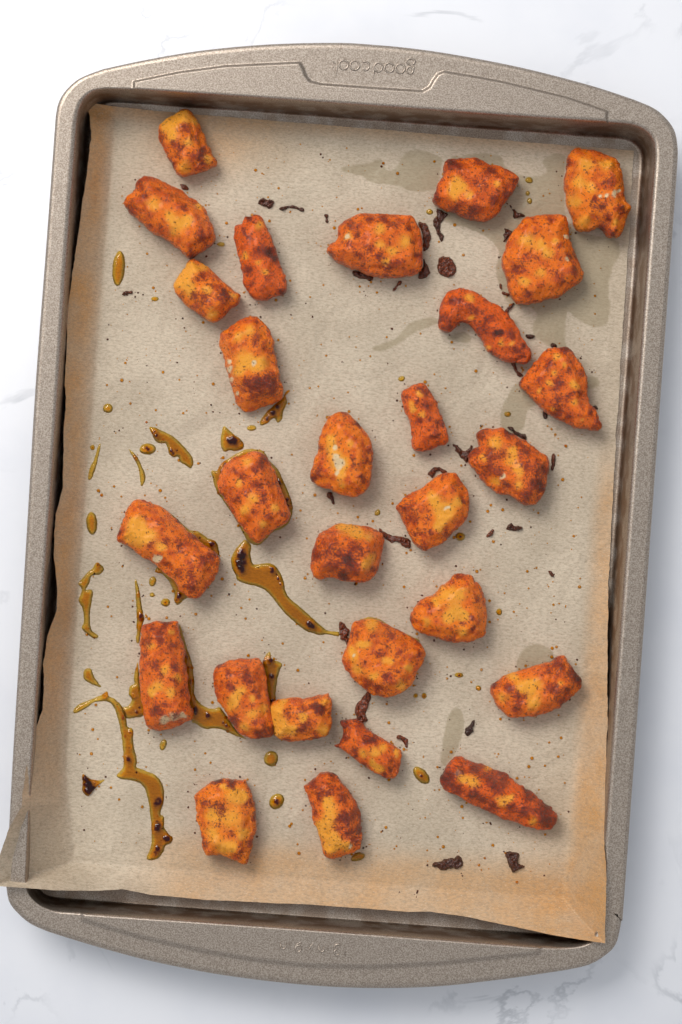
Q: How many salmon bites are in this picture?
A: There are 28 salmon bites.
